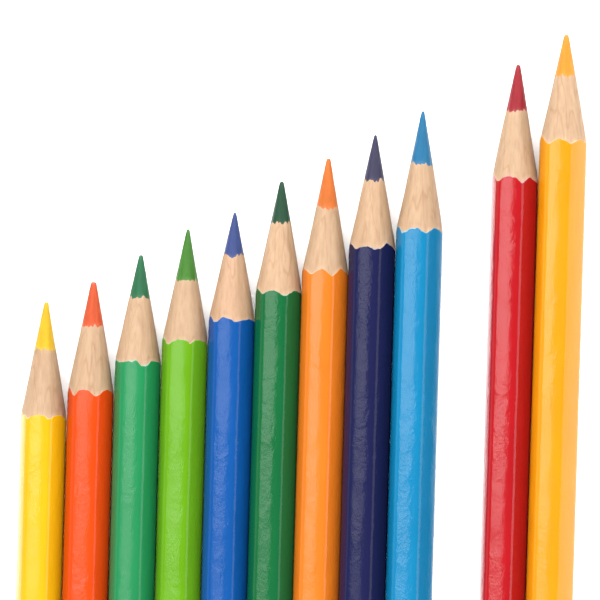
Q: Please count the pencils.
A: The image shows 11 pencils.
